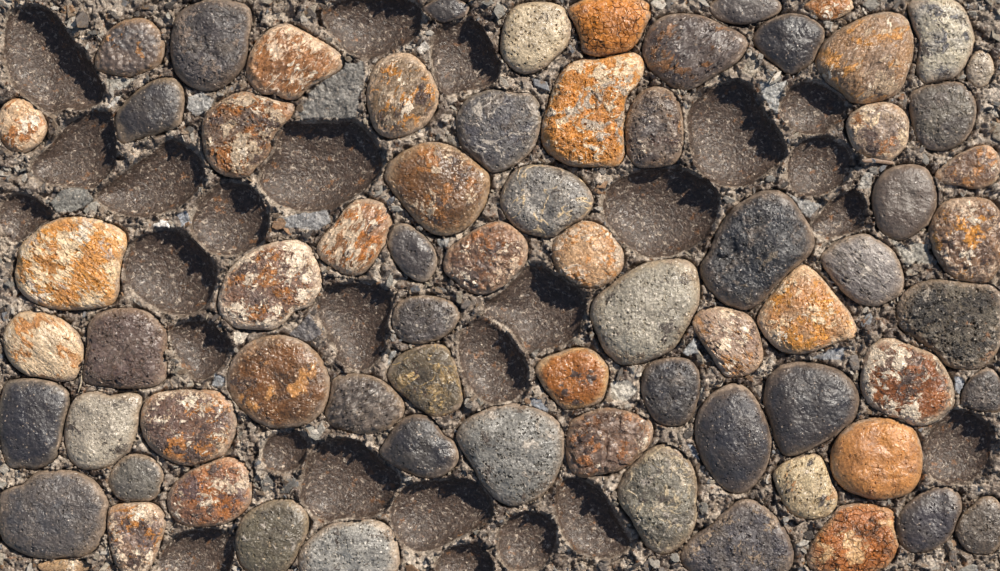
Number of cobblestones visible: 71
